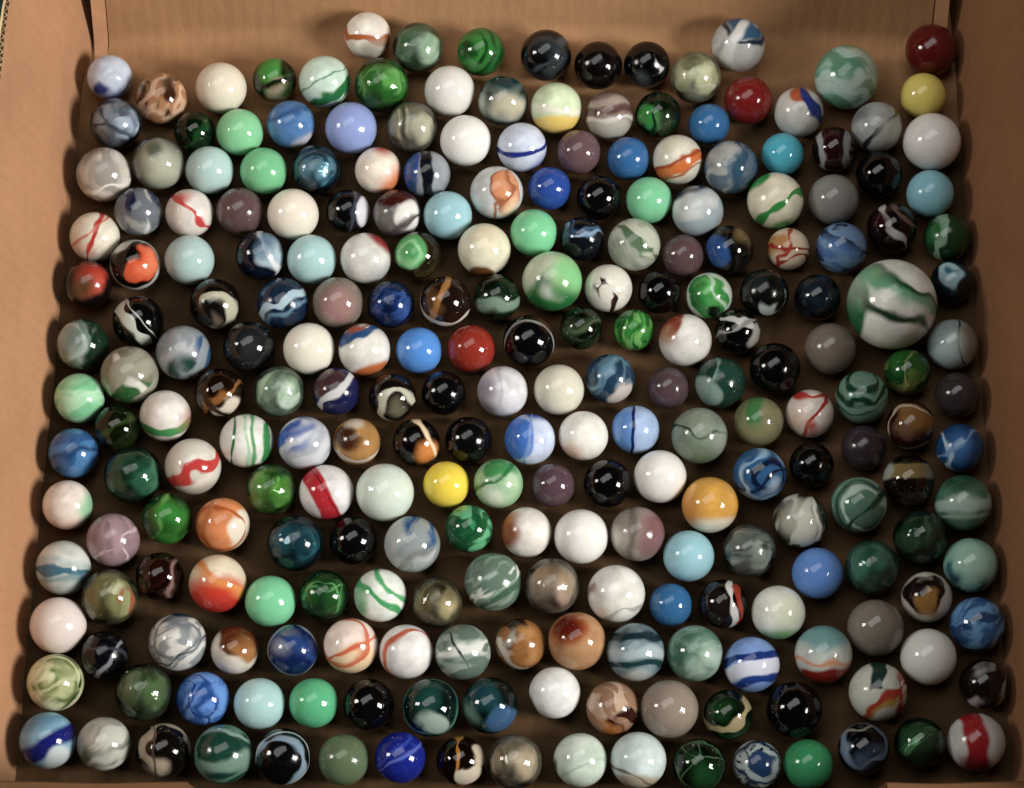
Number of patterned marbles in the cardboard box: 179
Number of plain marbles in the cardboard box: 63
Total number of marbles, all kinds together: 242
